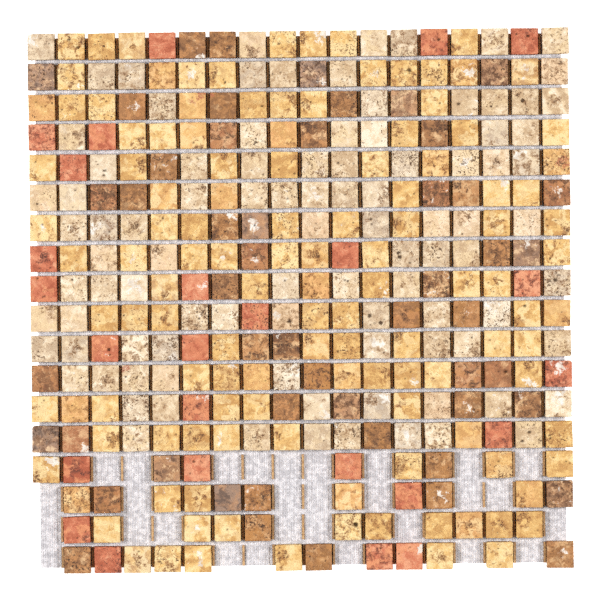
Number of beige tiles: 96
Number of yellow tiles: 123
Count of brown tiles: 51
